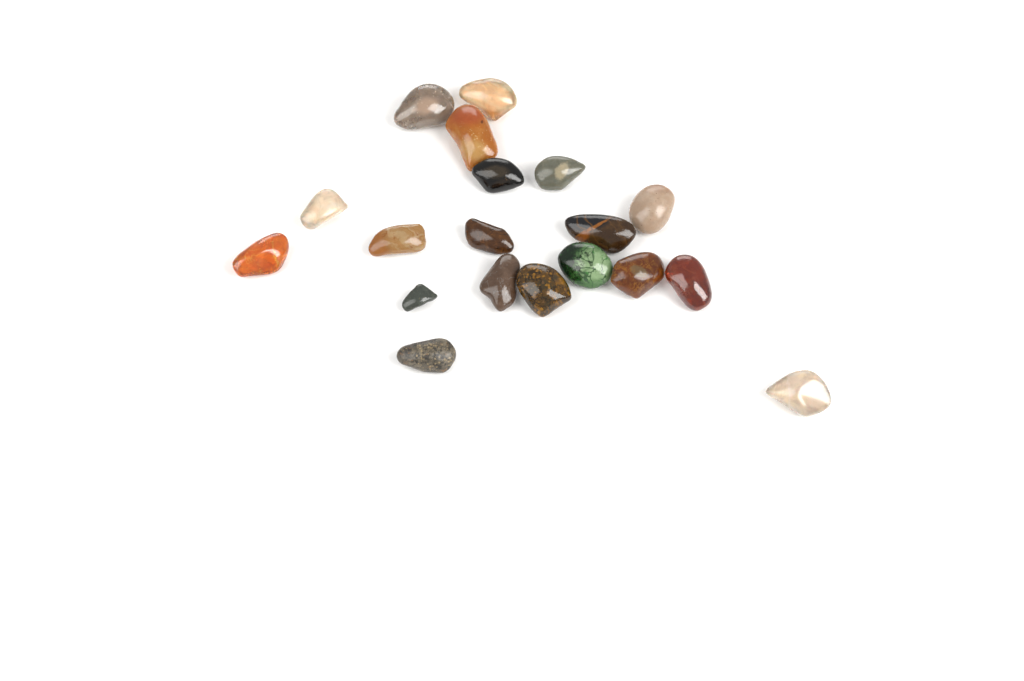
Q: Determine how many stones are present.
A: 19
